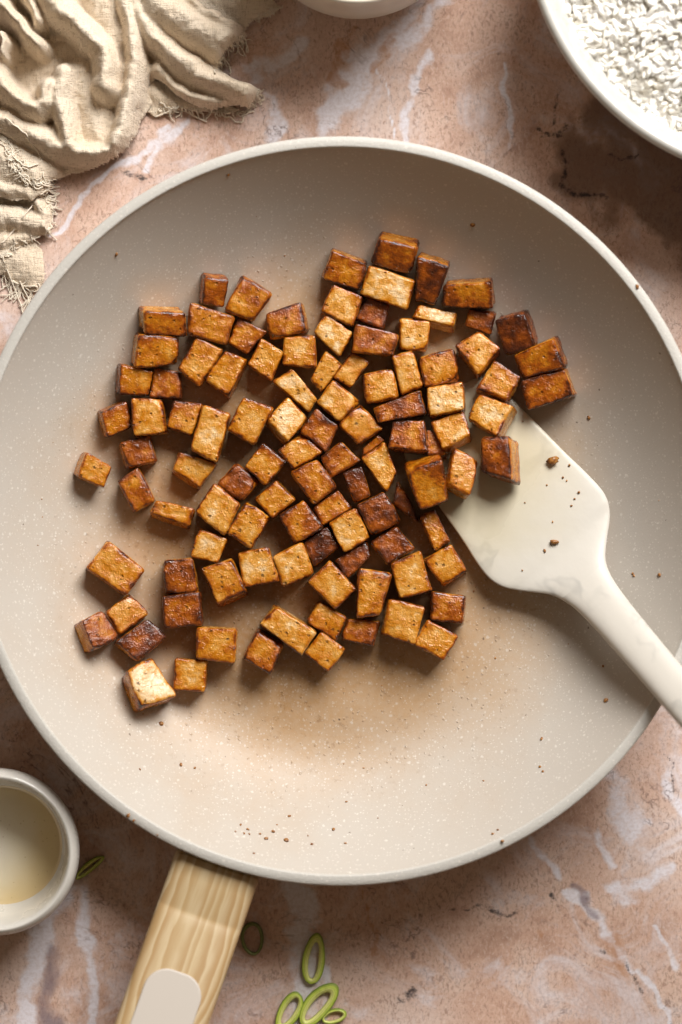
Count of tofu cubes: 104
